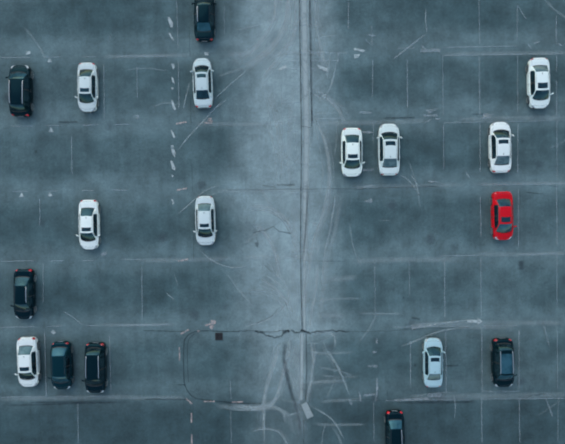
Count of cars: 18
